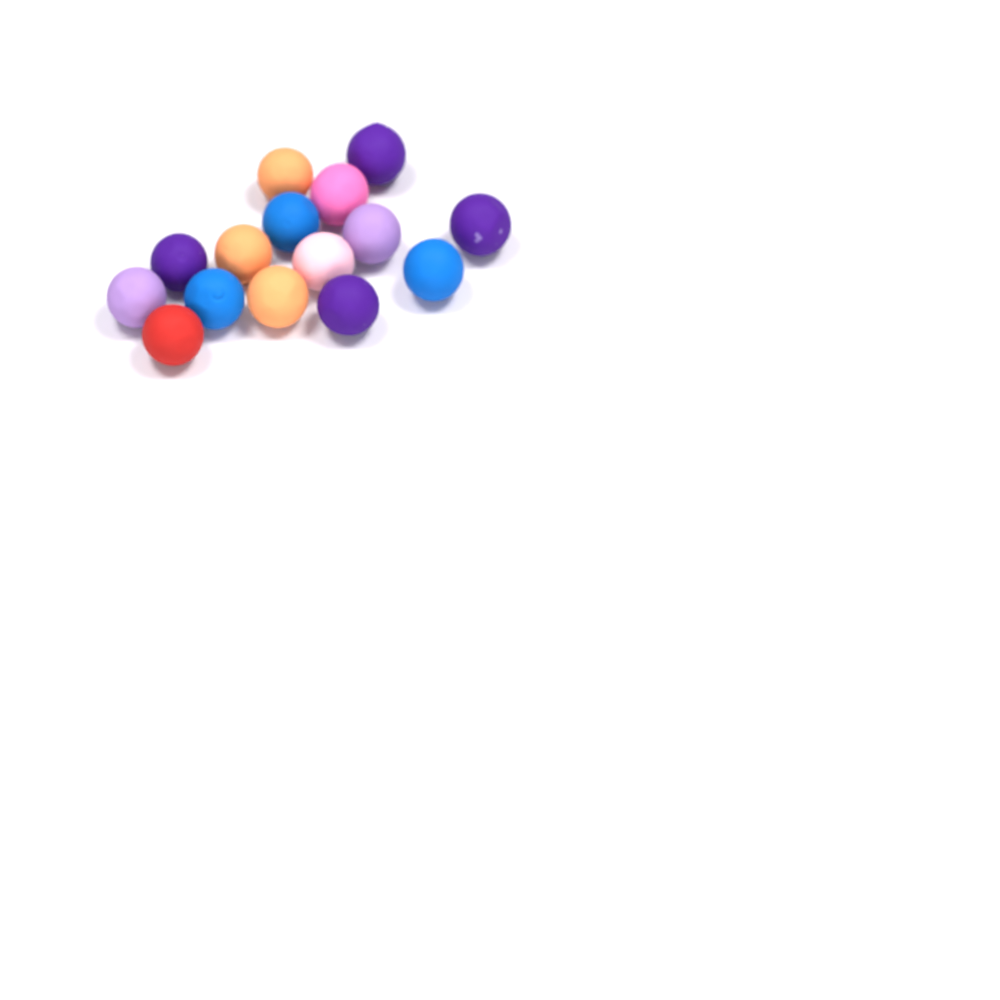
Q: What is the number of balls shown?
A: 15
